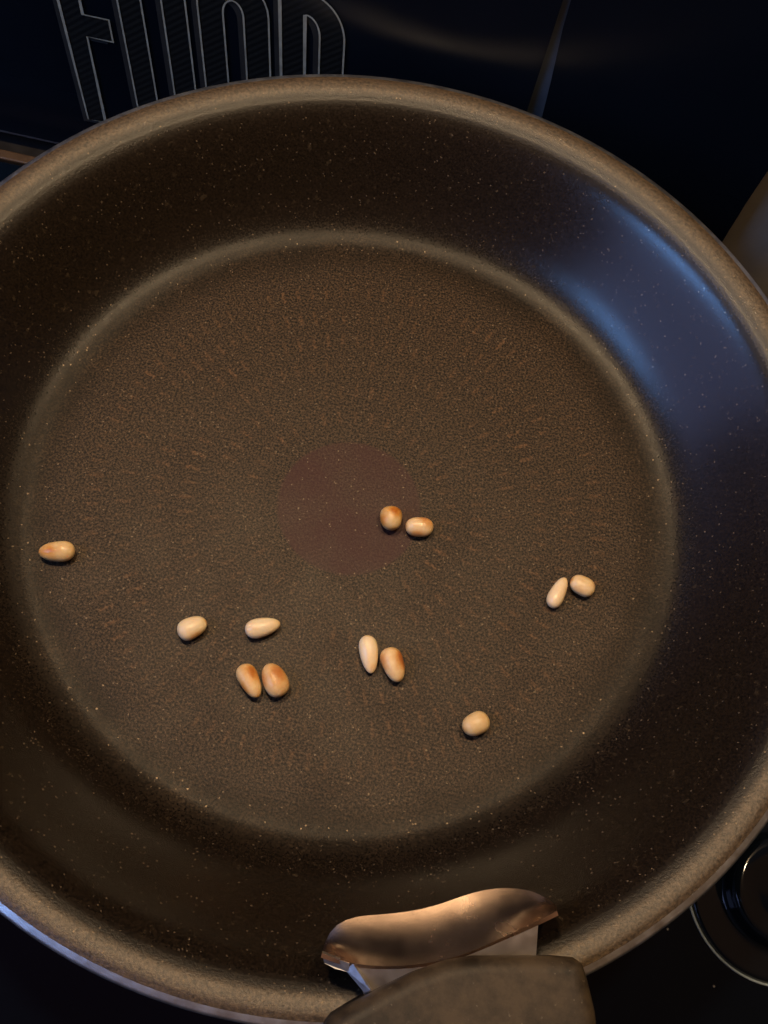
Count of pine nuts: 12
